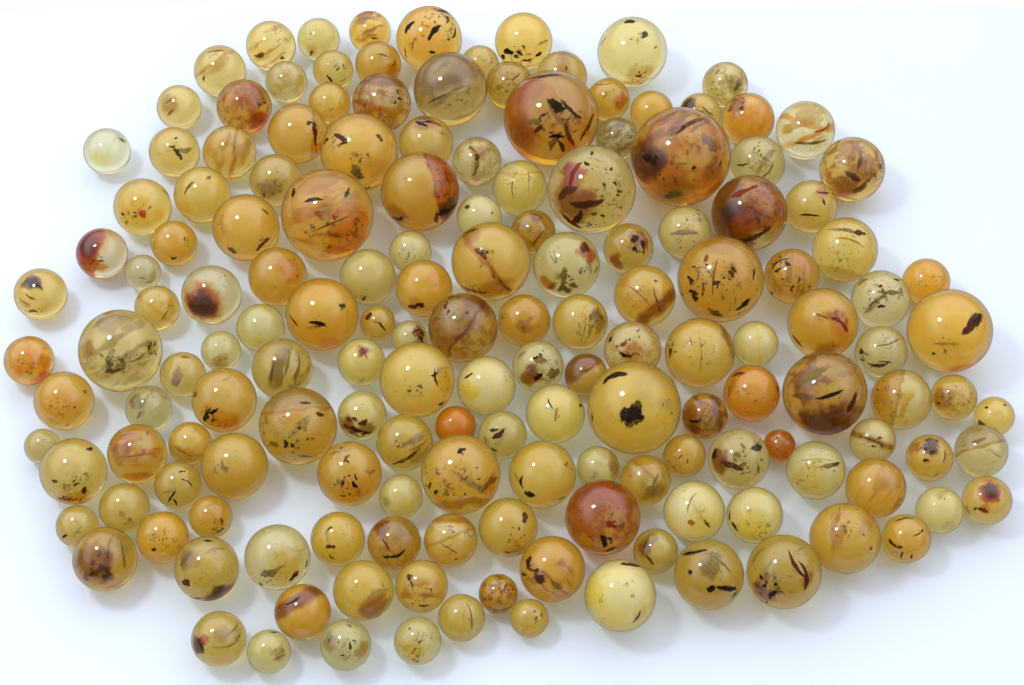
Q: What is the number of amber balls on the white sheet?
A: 160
